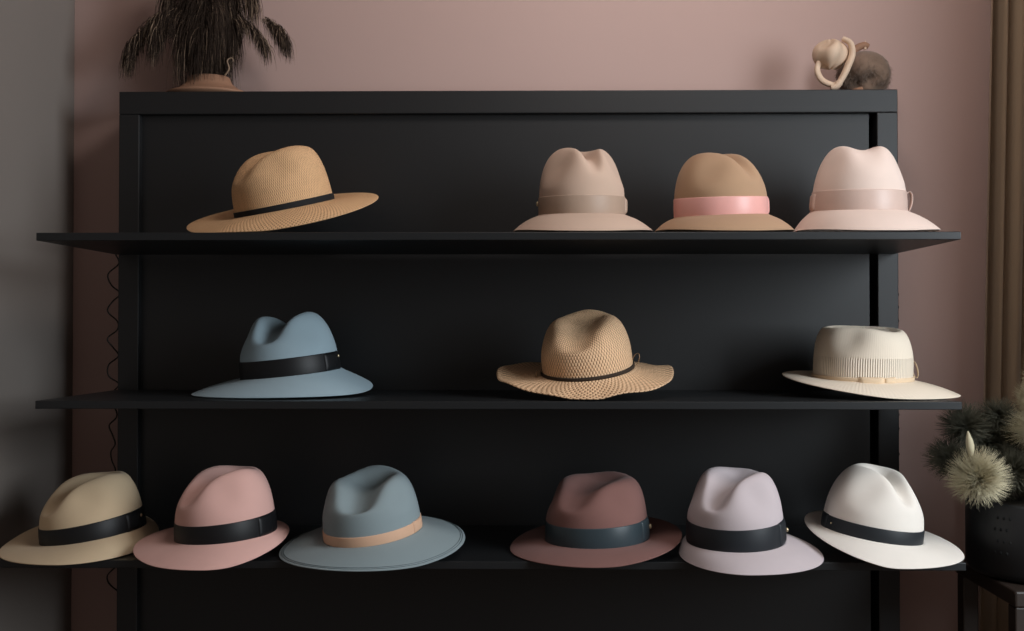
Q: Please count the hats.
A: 13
